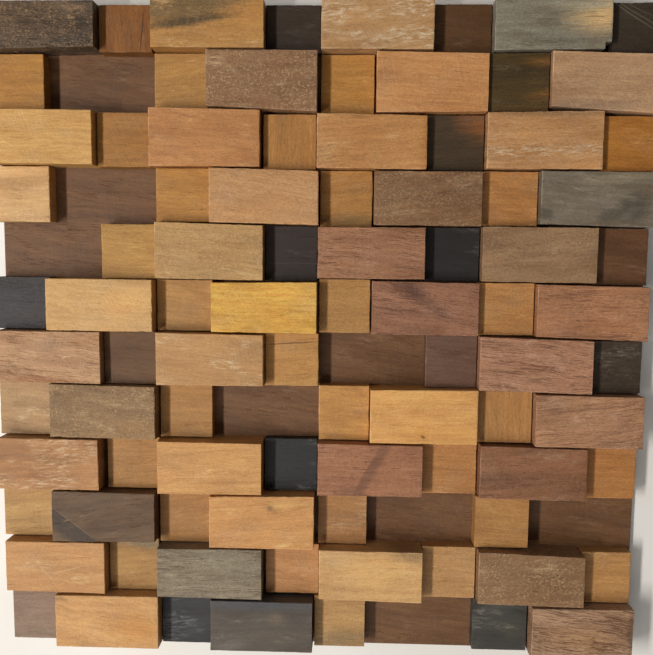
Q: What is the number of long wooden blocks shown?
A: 40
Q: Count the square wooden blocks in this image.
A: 48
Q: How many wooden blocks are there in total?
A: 88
